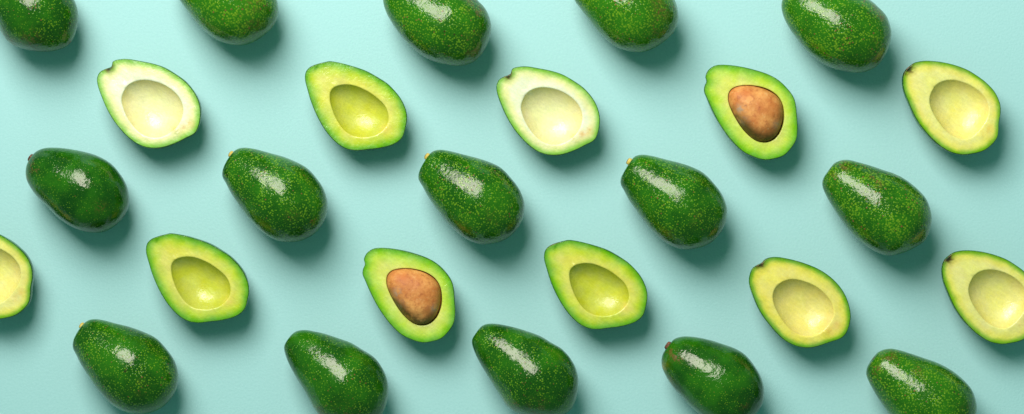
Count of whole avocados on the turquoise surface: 15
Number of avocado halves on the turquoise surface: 11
